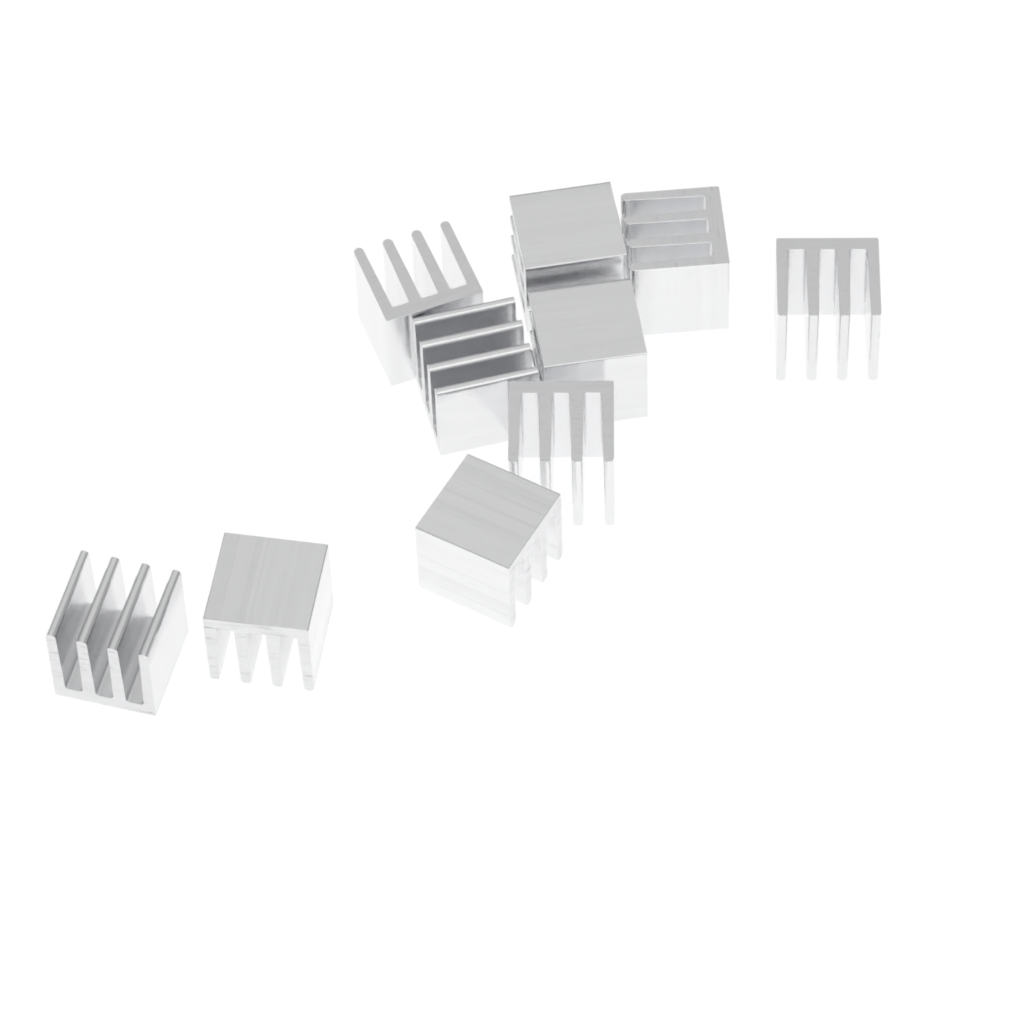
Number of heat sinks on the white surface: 10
